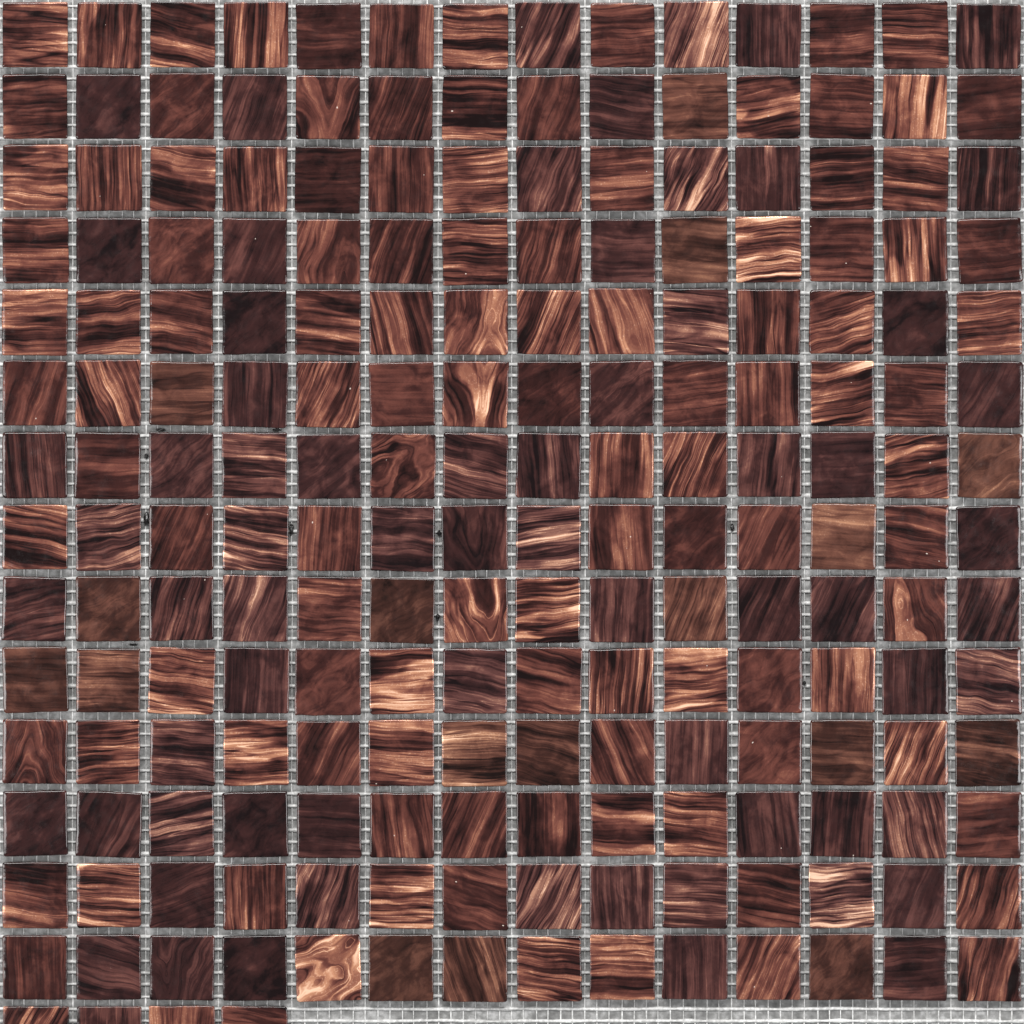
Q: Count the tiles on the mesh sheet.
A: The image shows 200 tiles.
